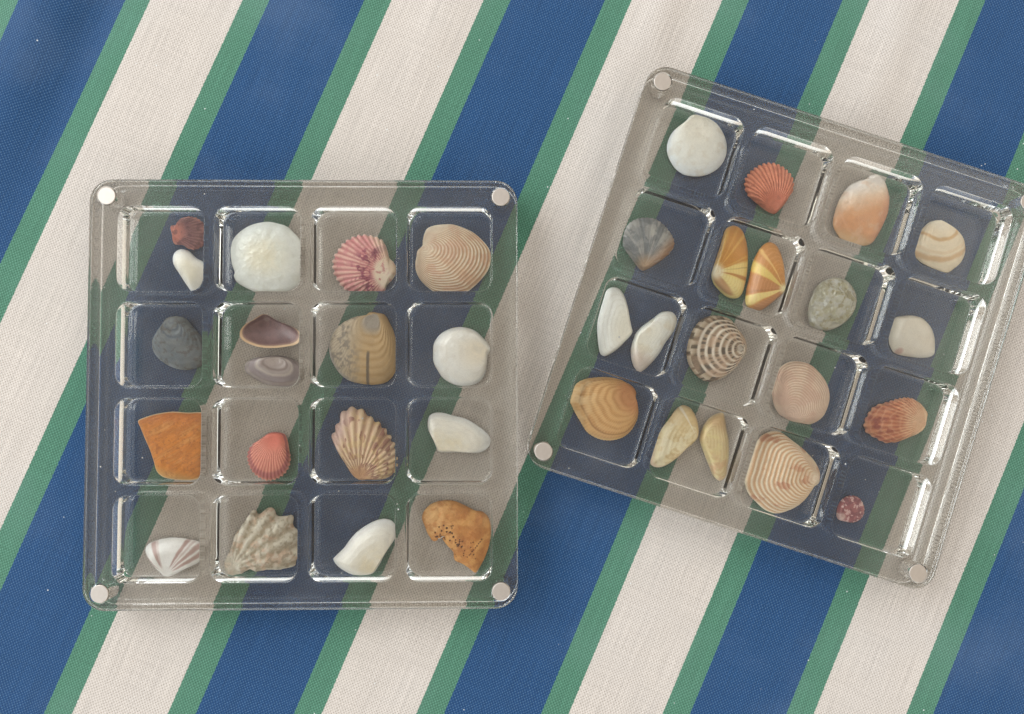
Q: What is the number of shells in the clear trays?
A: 37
